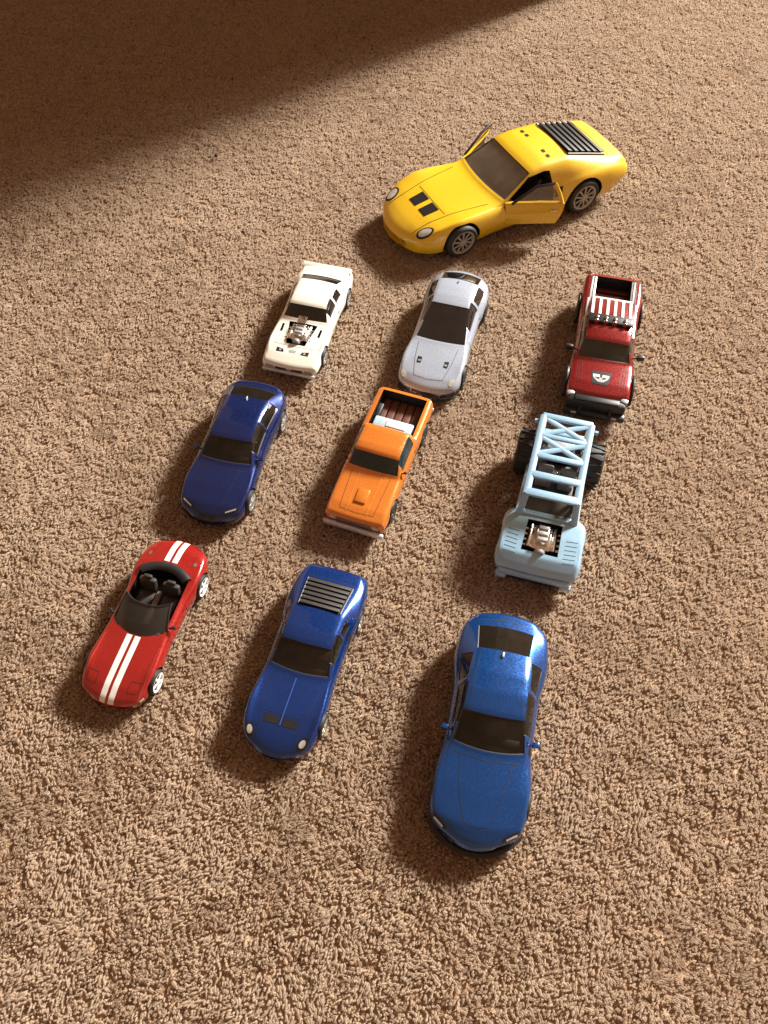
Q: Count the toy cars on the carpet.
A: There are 10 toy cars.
